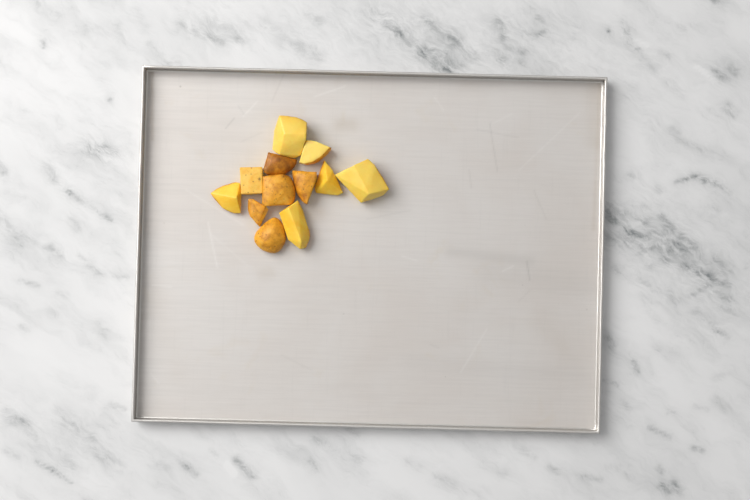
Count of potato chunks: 12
